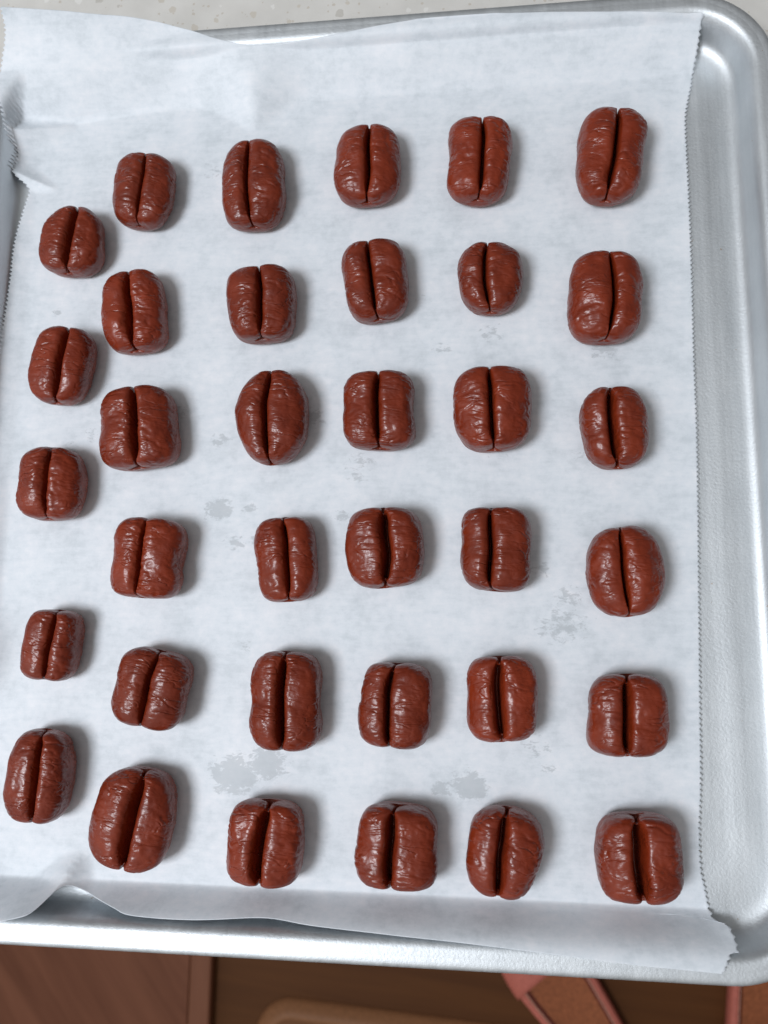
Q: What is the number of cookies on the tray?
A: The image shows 35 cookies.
